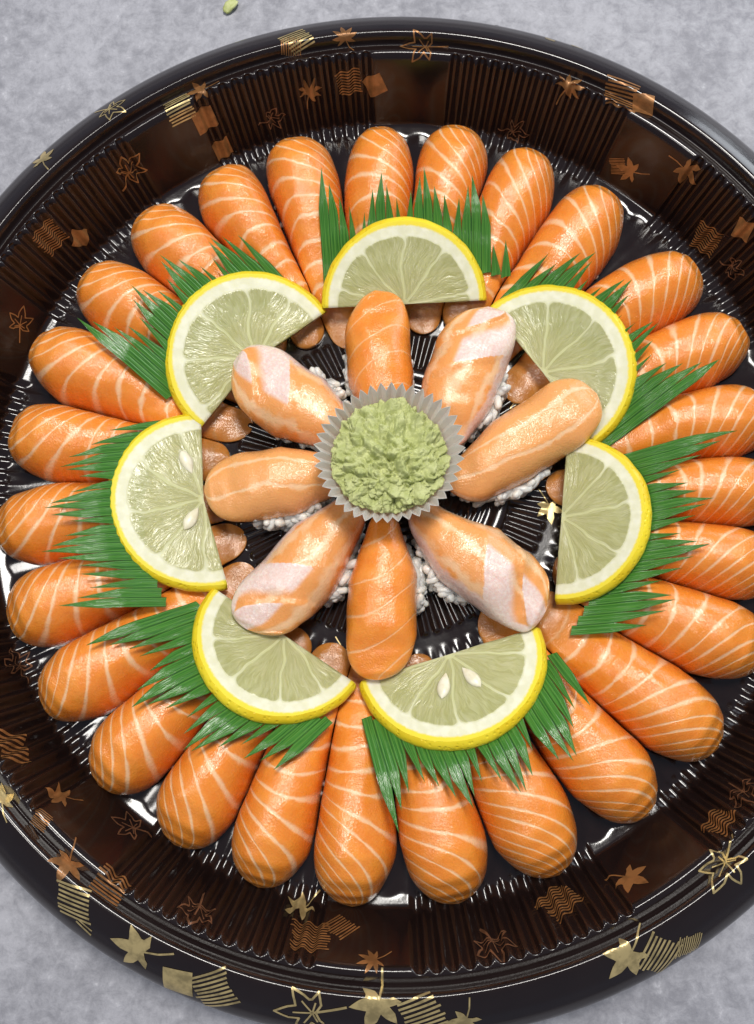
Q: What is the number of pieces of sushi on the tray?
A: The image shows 35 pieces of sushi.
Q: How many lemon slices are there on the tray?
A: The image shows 7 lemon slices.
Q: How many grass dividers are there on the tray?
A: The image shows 7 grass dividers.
